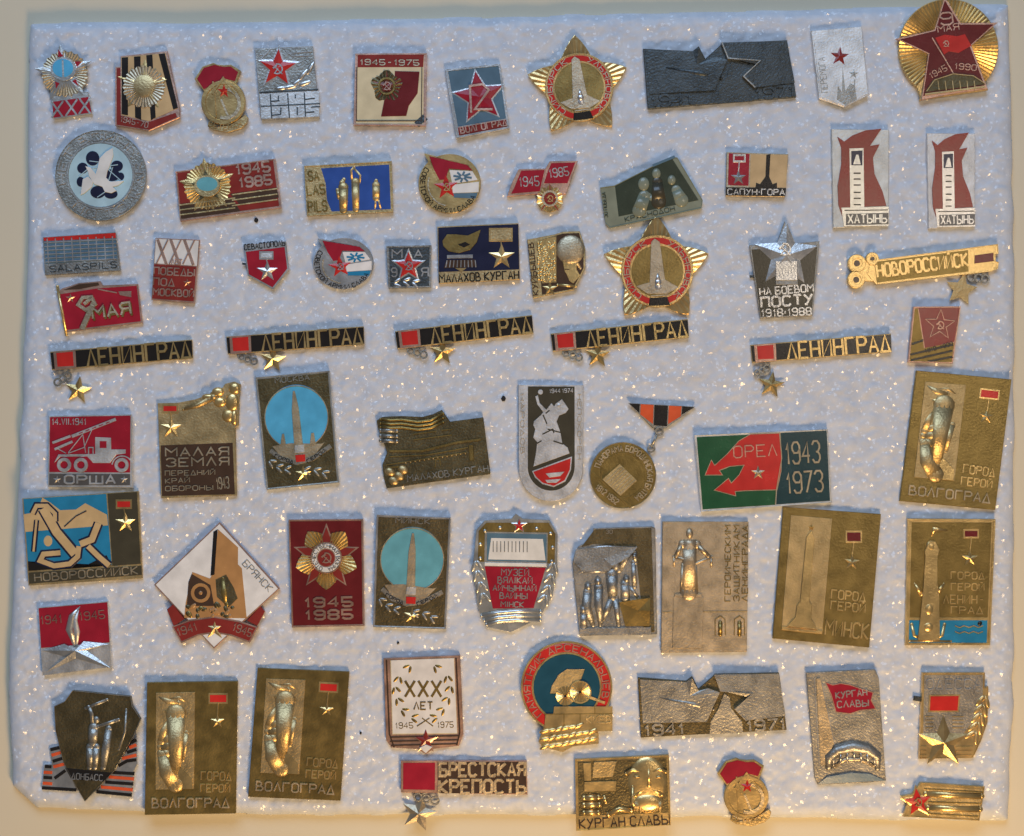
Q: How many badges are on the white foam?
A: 66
